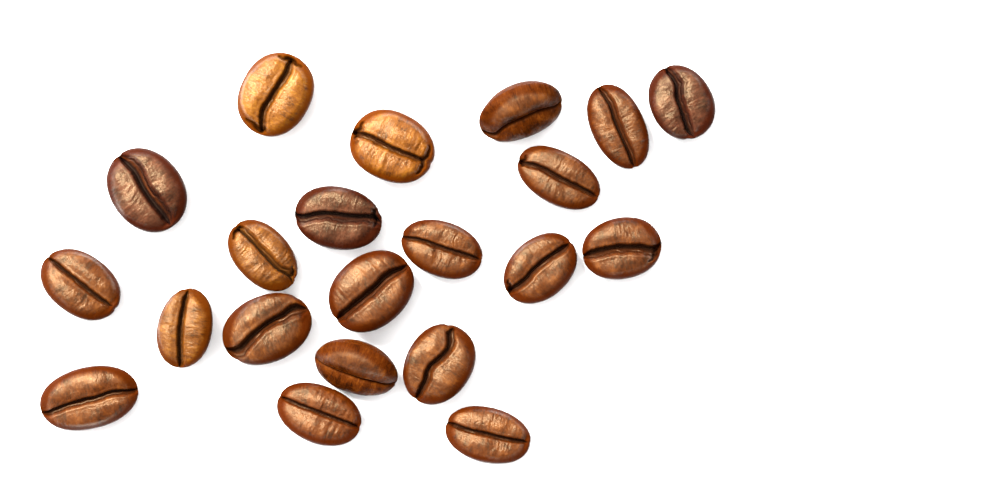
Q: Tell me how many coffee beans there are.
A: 21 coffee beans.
